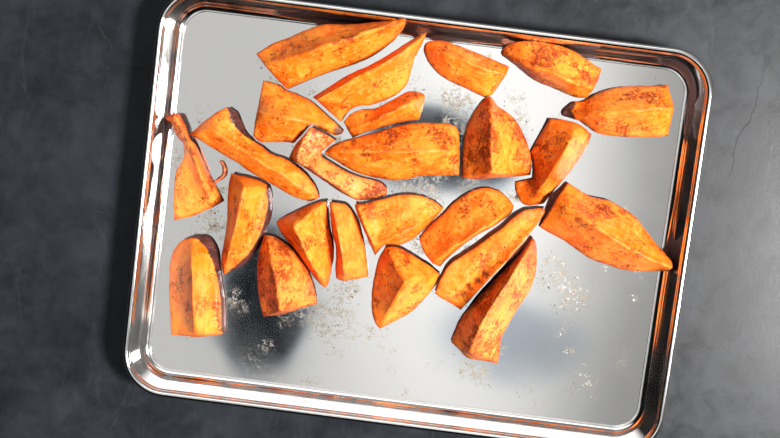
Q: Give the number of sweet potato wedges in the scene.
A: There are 24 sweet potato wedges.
